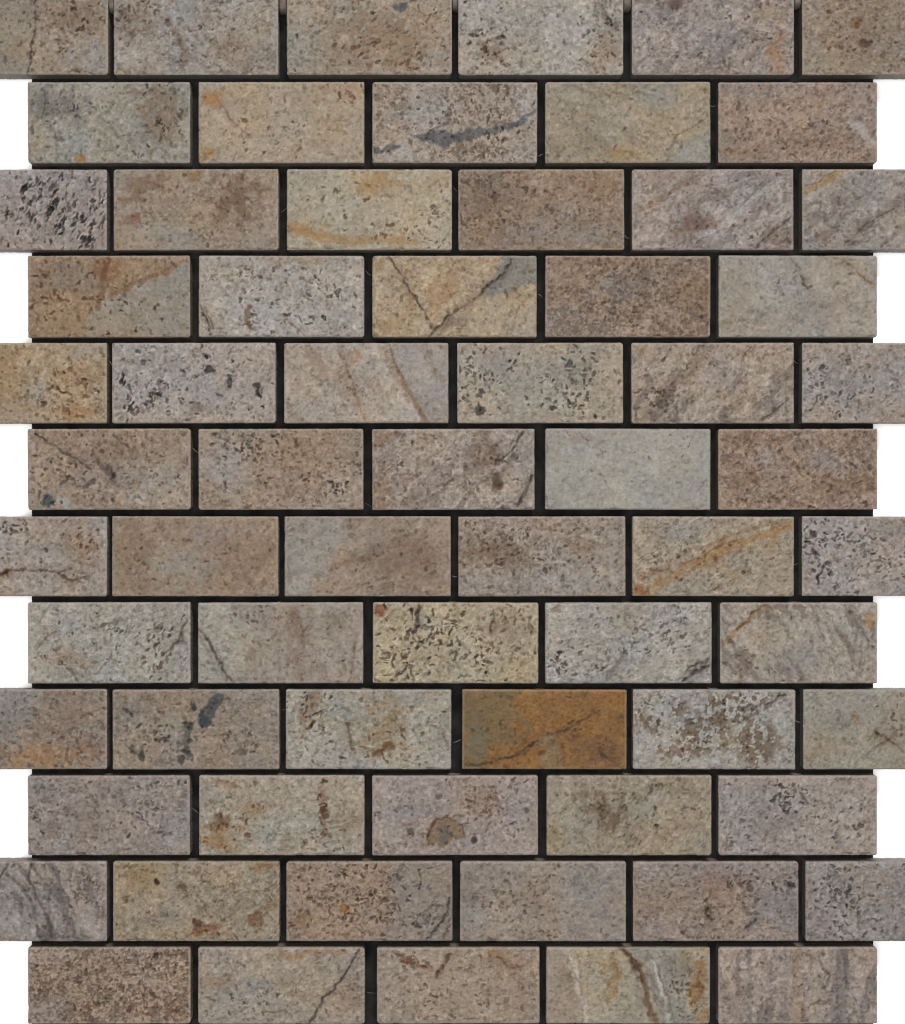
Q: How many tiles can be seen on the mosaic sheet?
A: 66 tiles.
